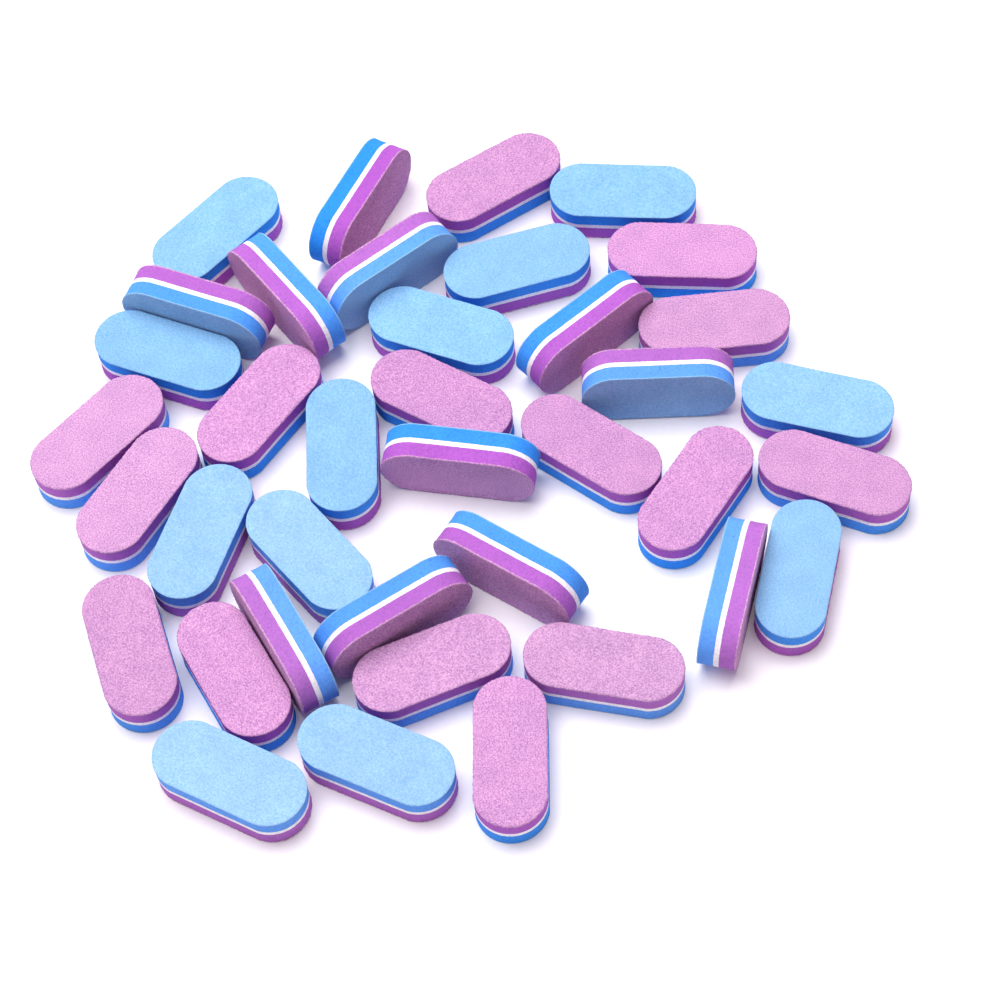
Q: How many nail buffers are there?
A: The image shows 38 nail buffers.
